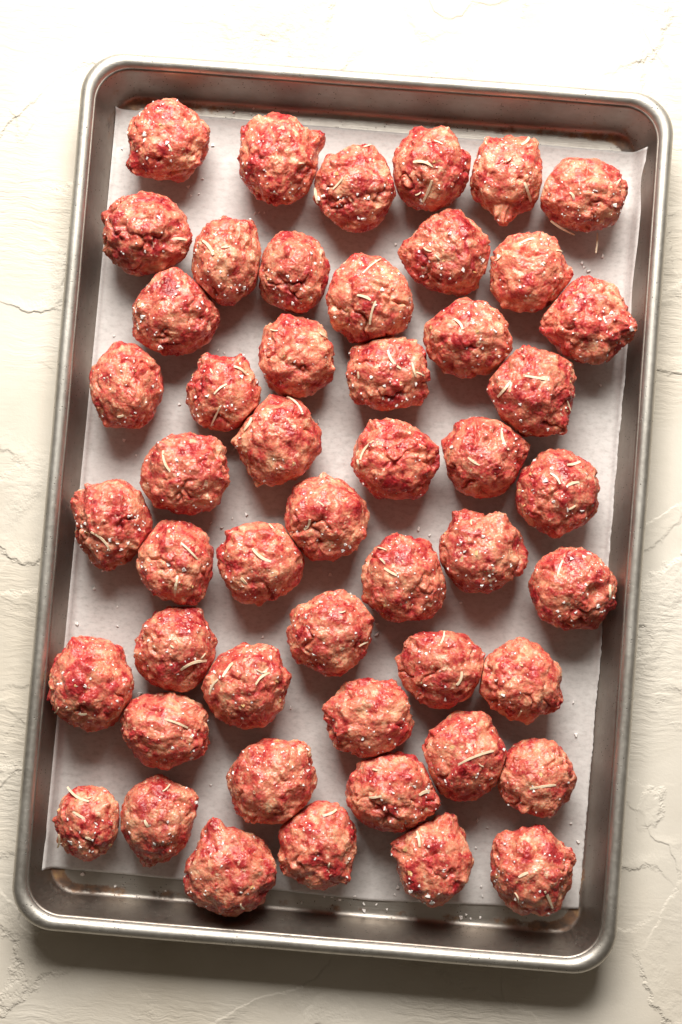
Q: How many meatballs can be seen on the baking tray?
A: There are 50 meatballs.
